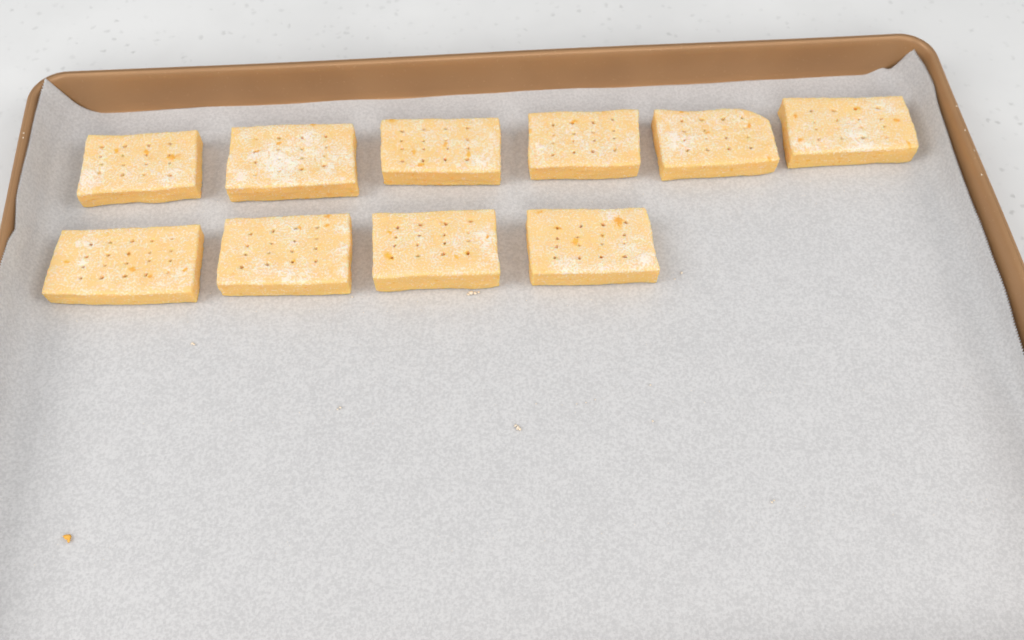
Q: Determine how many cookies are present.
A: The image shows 10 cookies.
